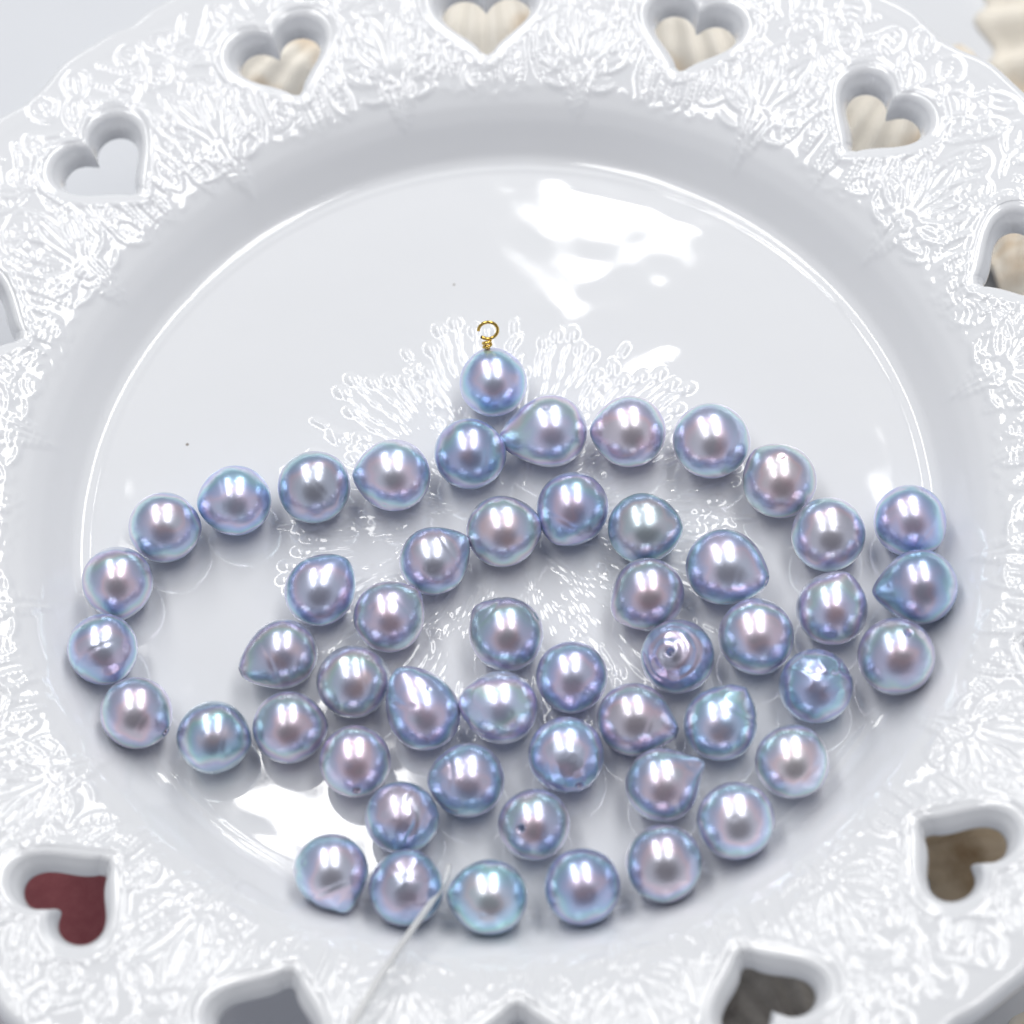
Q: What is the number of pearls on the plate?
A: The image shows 52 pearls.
